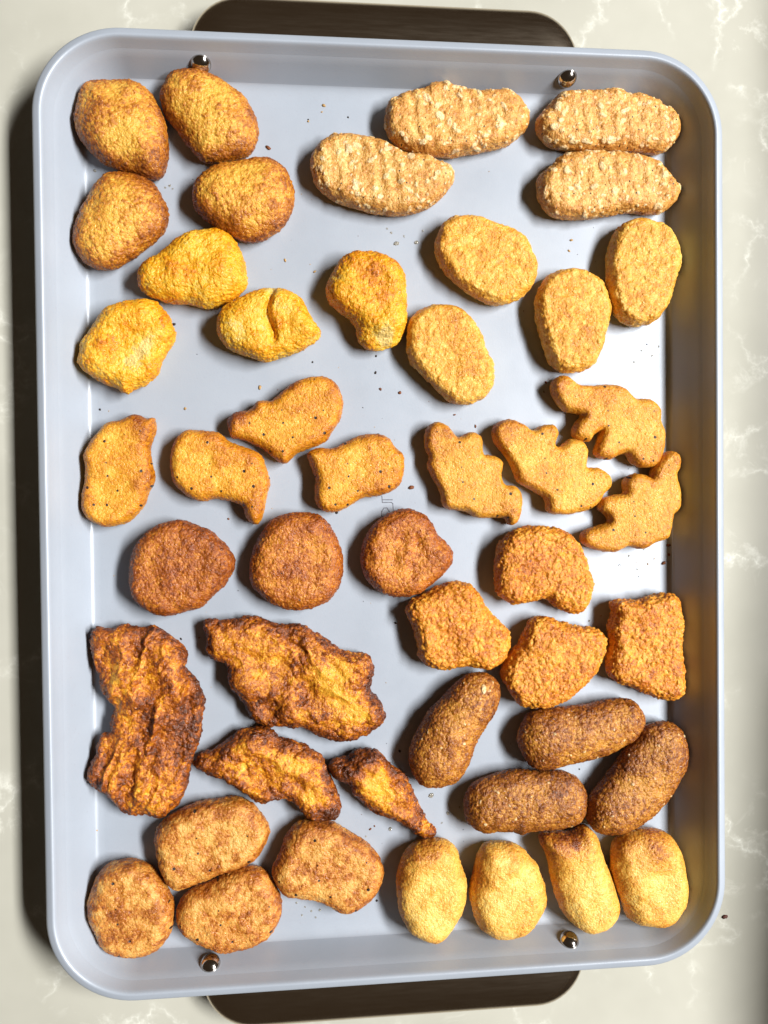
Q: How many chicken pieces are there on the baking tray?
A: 47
